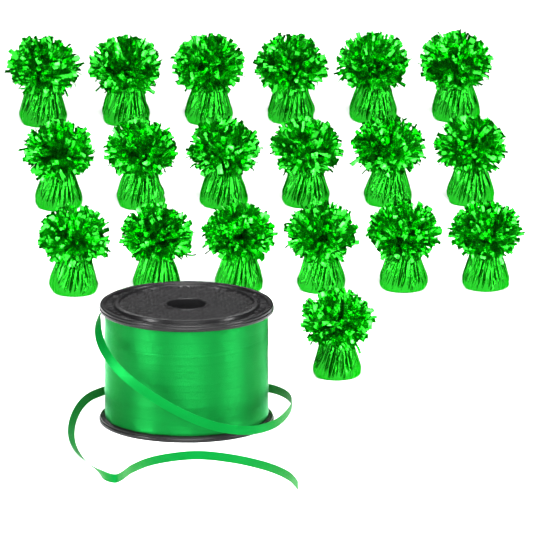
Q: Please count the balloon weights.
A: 19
